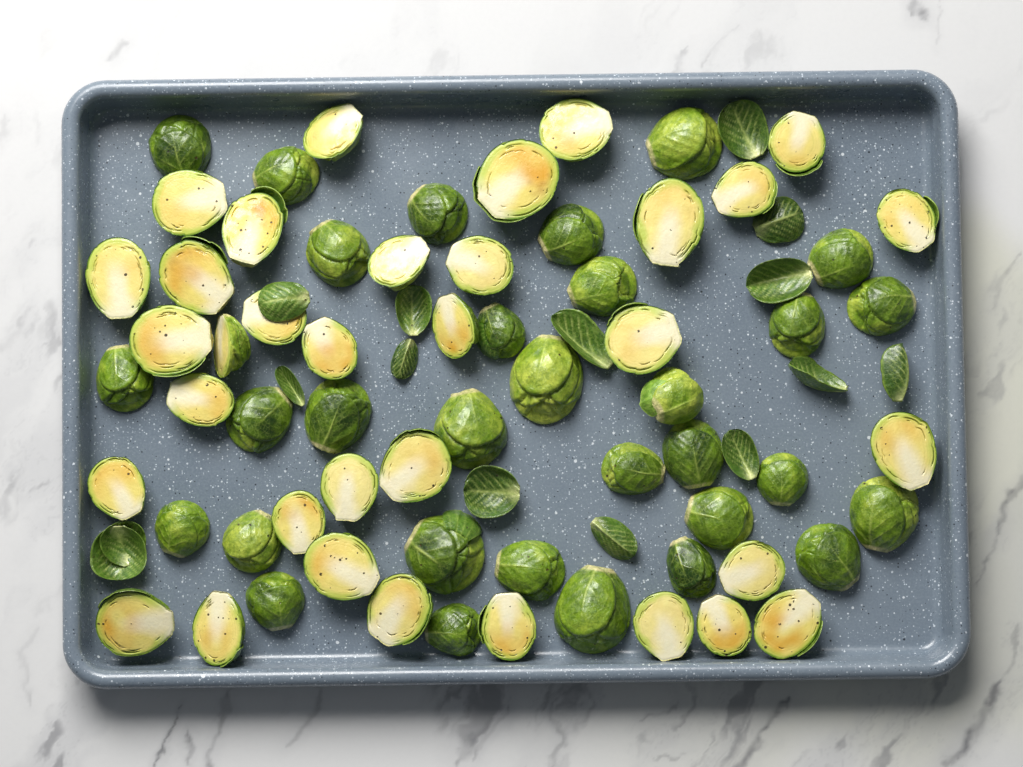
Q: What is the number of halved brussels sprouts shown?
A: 65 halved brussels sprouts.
